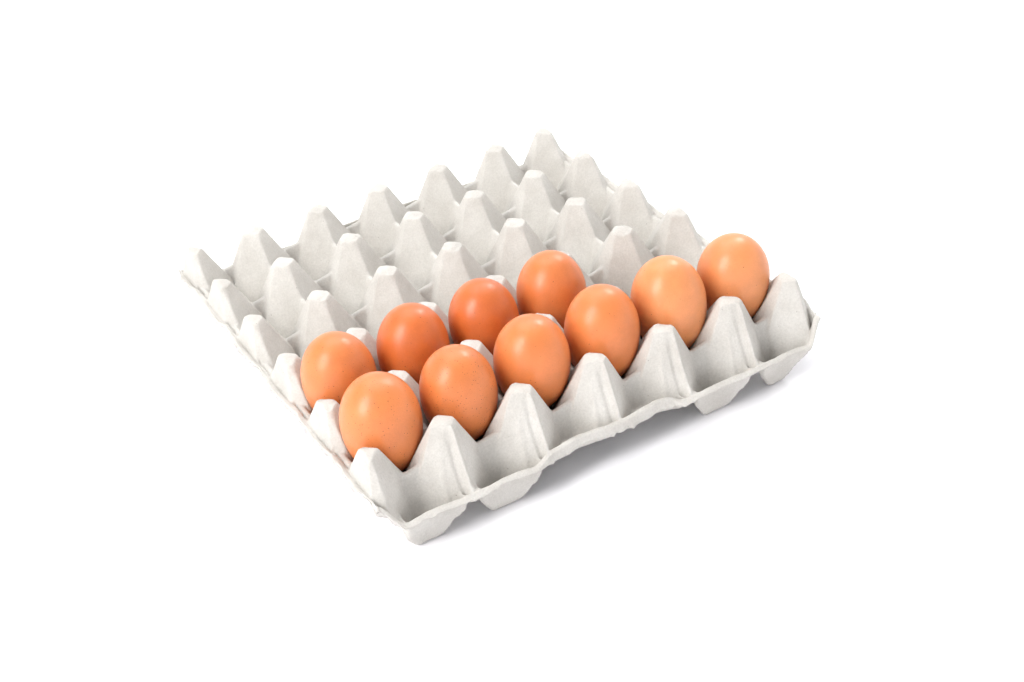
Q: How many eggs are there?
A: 10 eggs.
